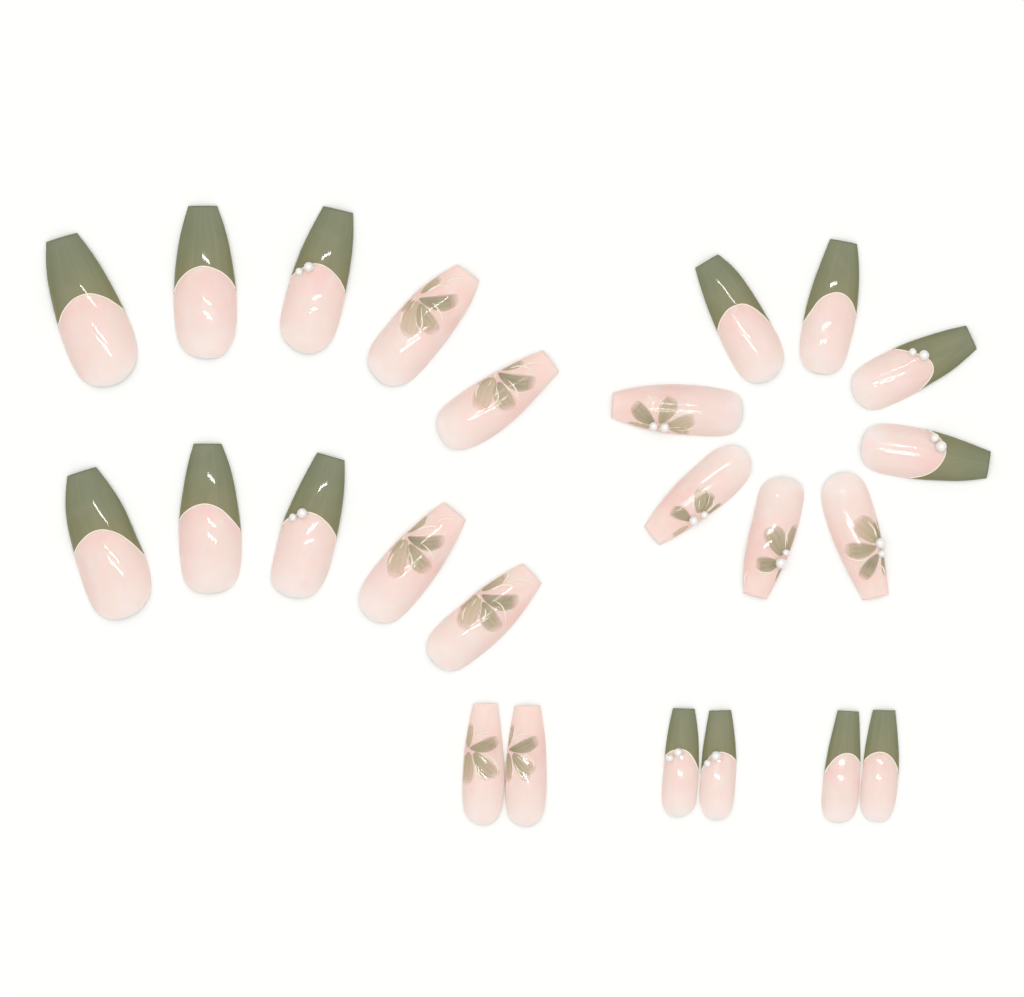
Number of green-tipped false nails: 14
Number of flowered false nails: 10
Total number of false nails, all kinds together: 24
